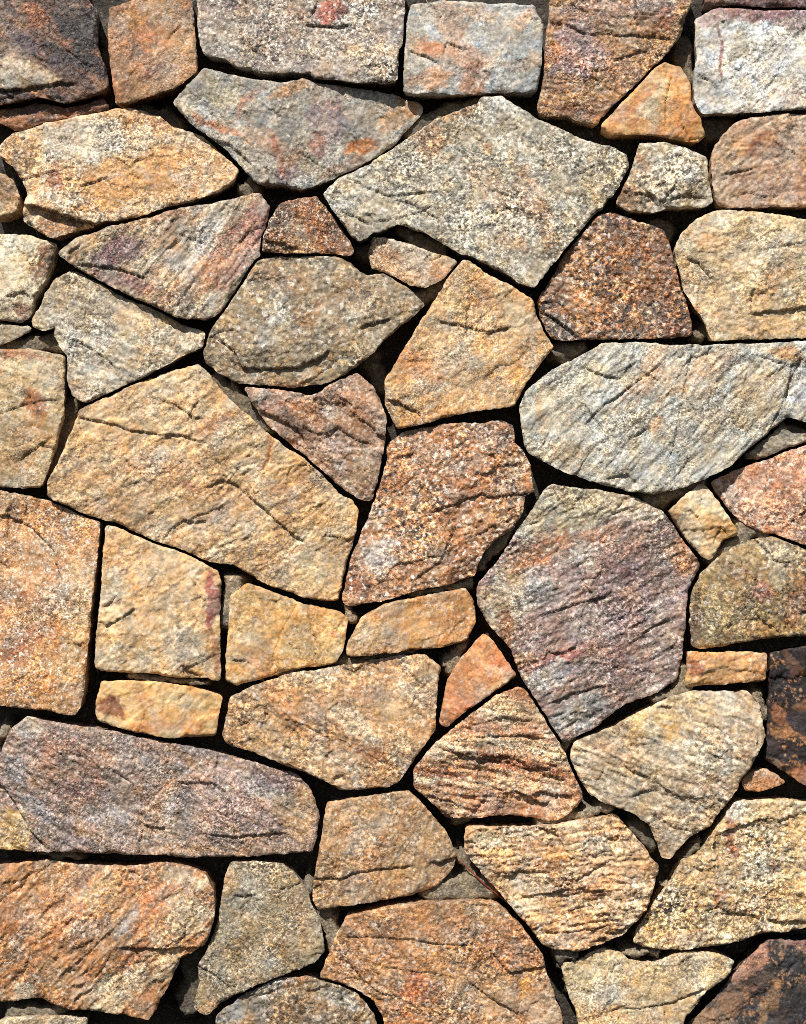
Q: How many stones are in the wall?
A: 58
